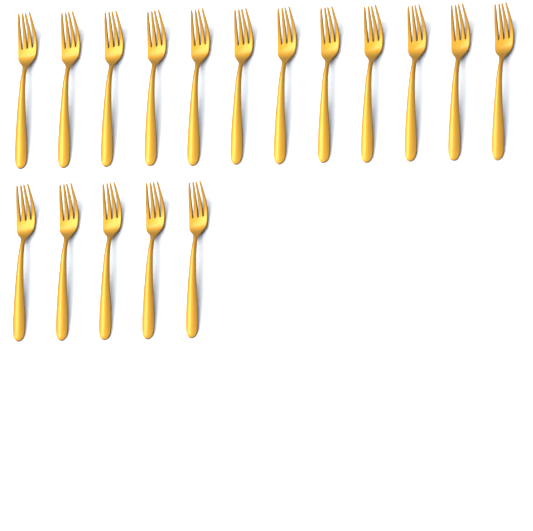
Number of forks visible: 17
